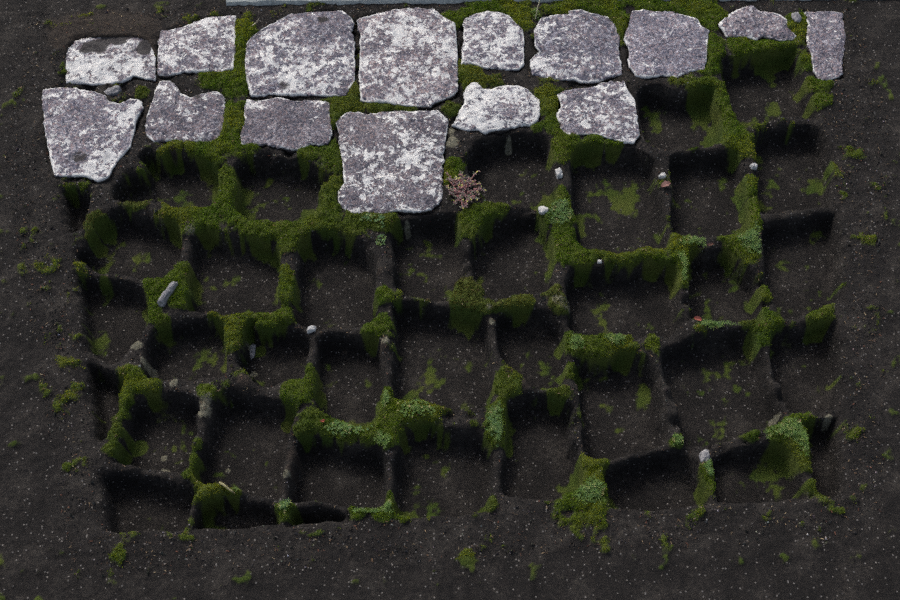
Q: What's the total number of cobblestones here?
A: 15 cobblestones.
